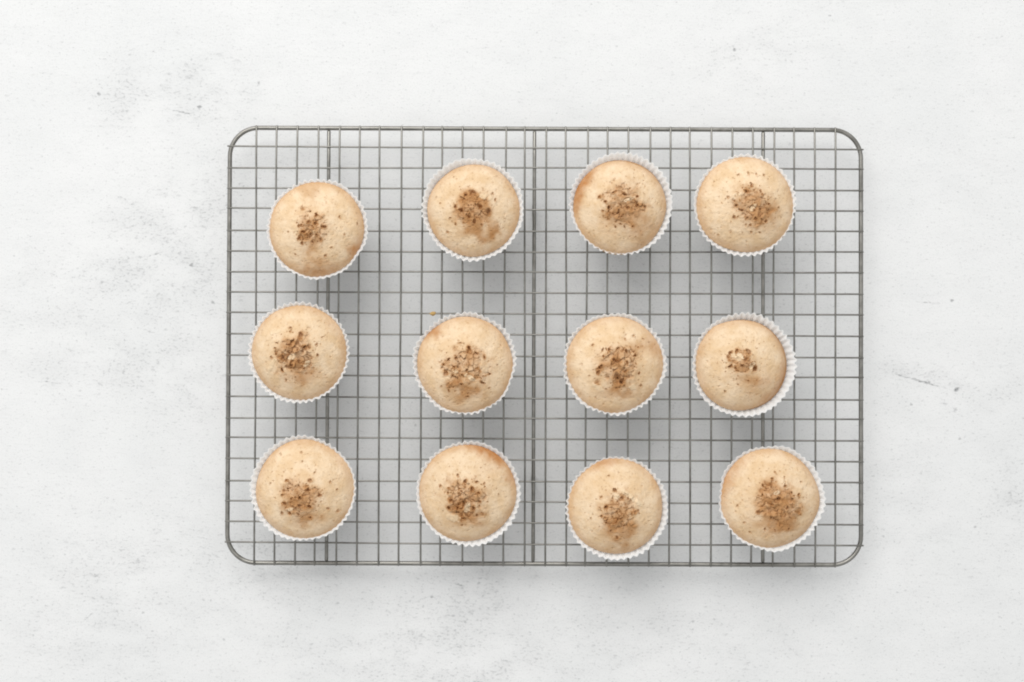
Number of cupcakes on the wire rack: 12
